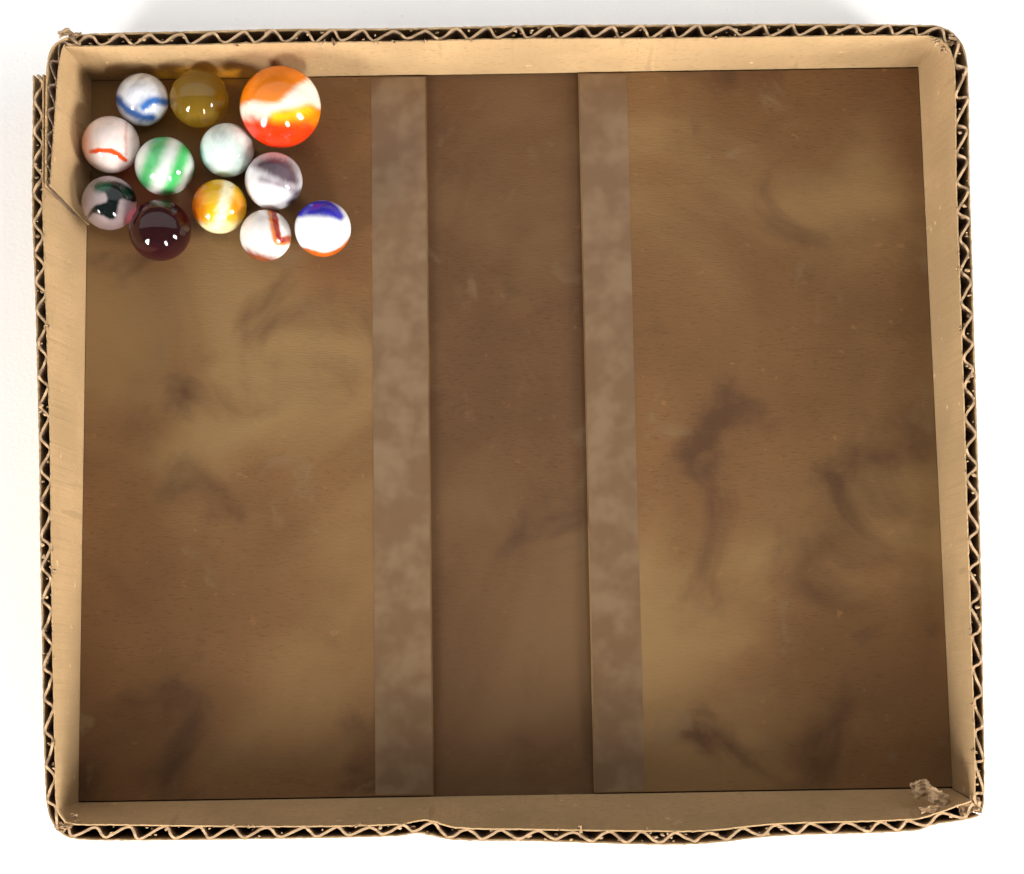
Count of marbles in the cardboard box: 12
